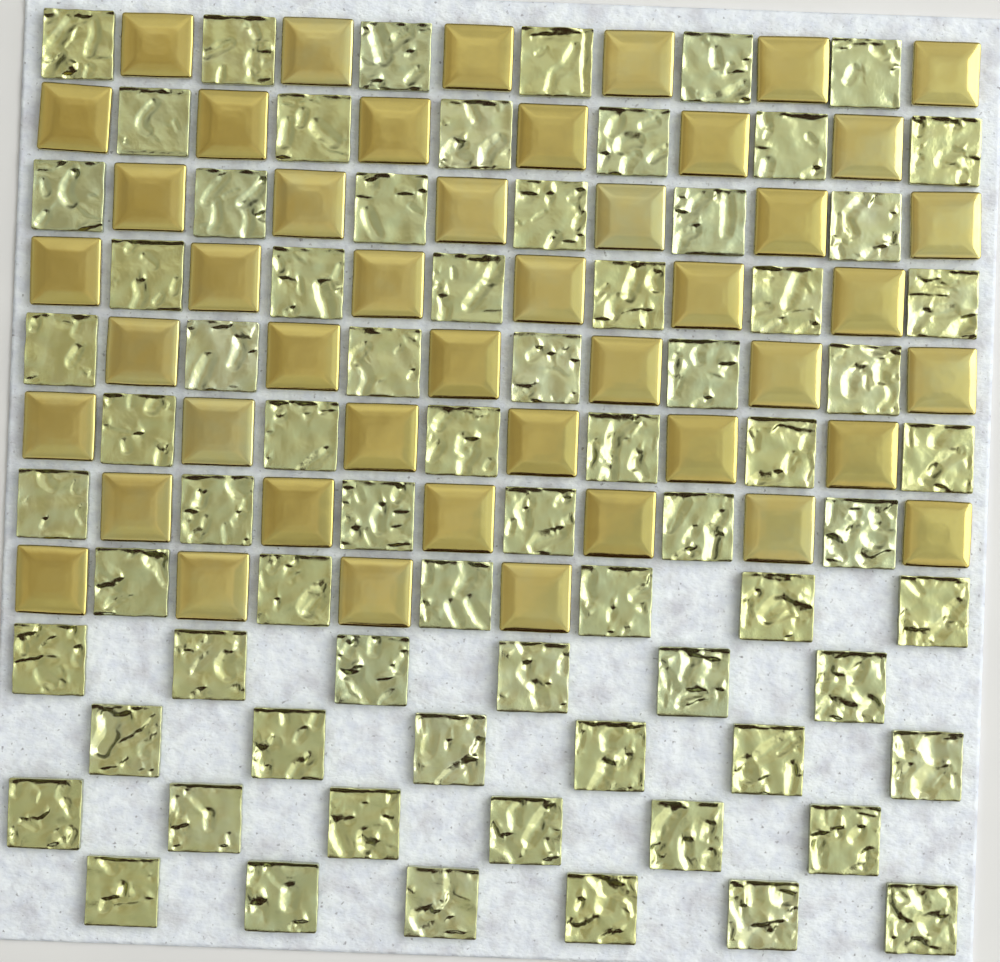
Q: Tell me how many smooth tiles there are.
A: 46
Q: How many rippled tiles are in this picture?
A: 72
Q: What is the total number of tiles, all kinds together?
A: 118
